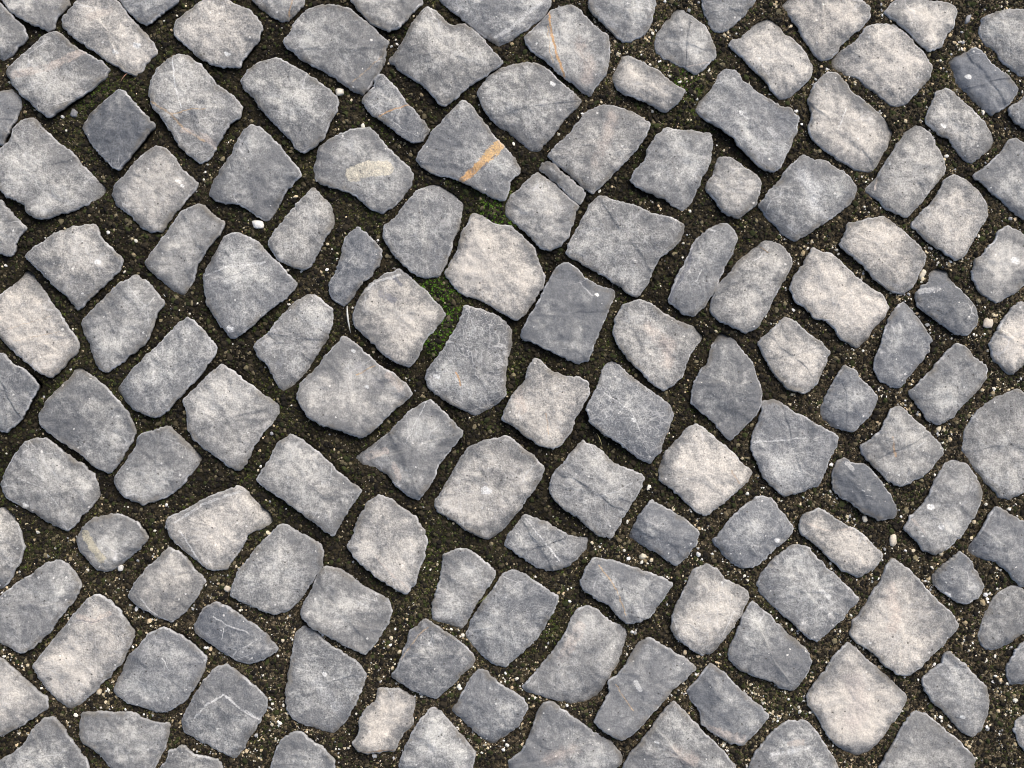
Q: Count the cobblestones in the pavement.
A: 140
